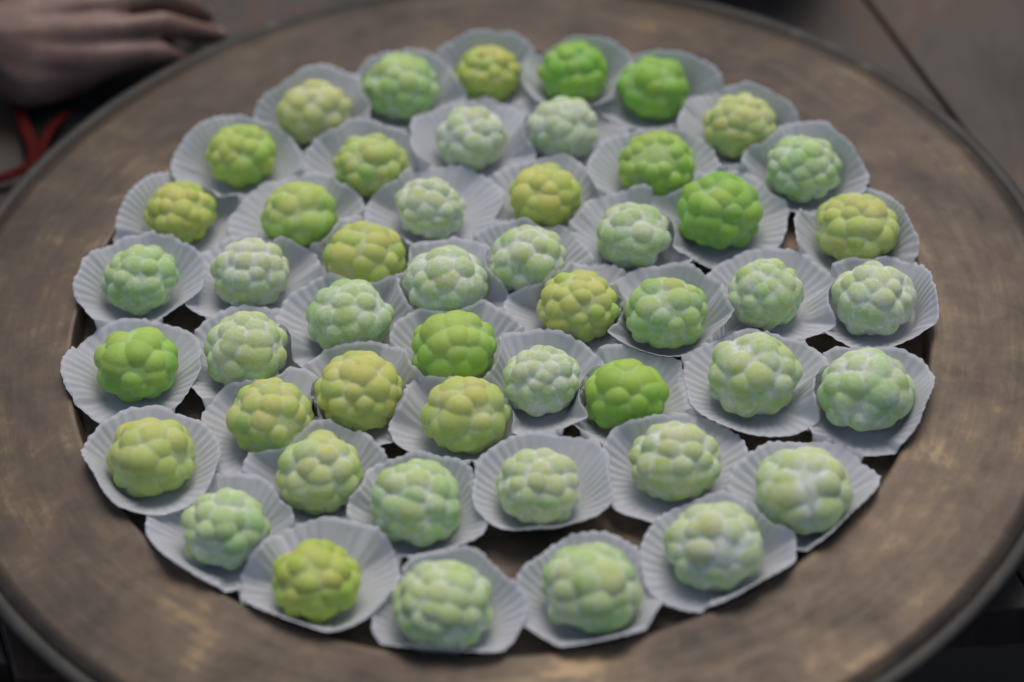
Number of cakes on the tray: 50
